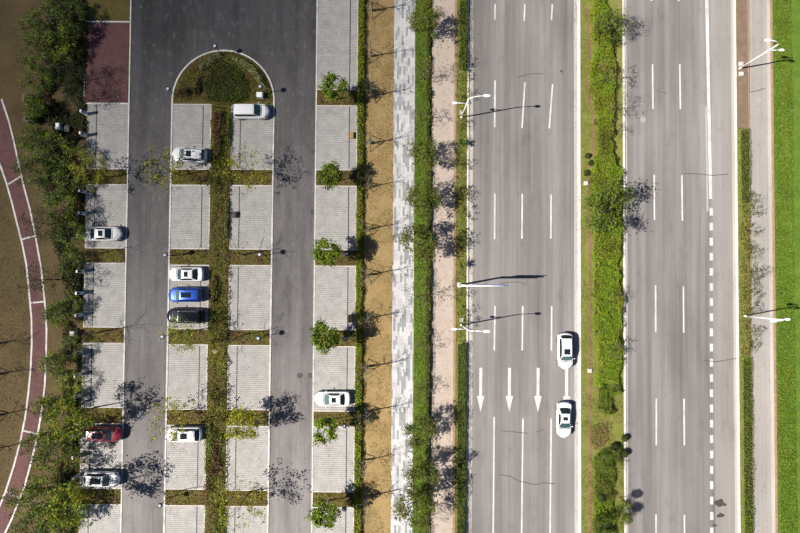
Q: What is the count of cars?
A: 12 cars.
